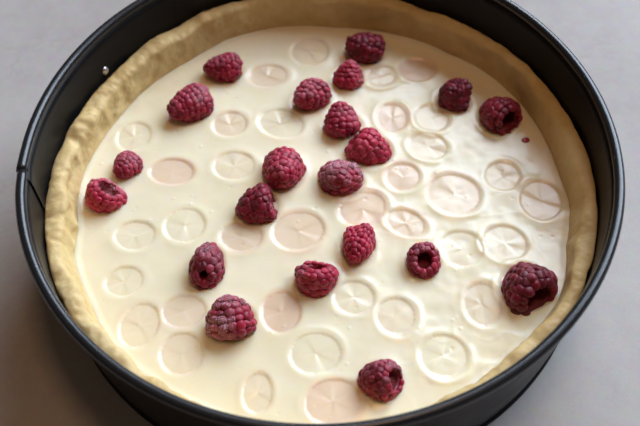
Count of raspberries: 21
